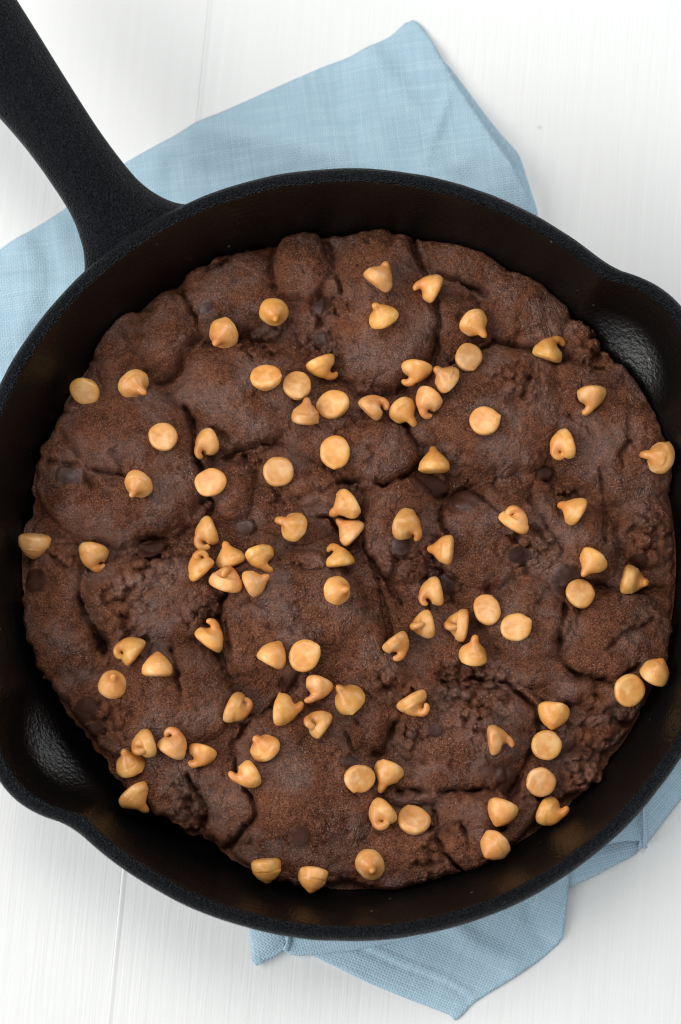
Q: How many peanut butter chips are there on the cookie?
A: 93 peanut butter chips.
